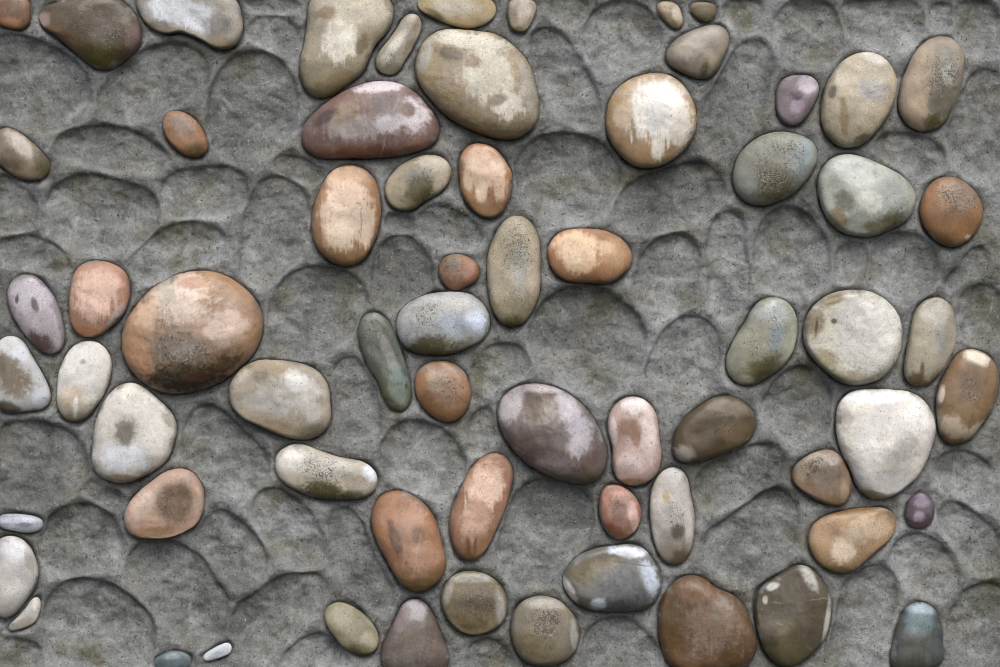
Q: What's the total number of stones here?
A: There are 67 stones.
